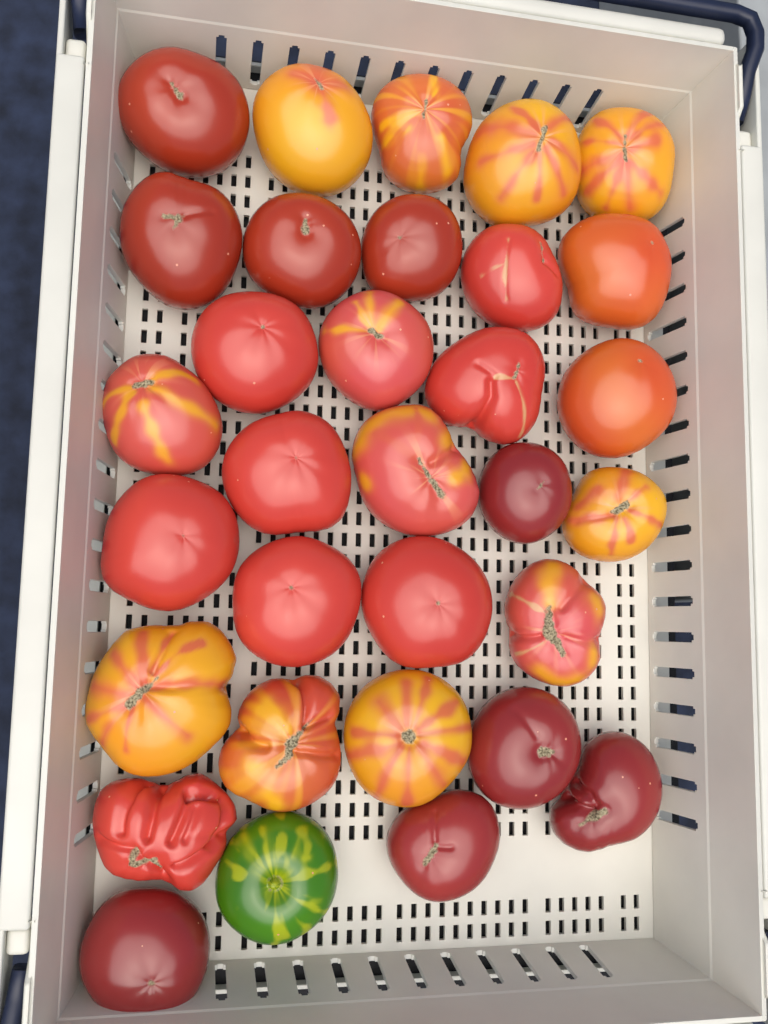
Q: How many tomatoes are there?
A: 32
